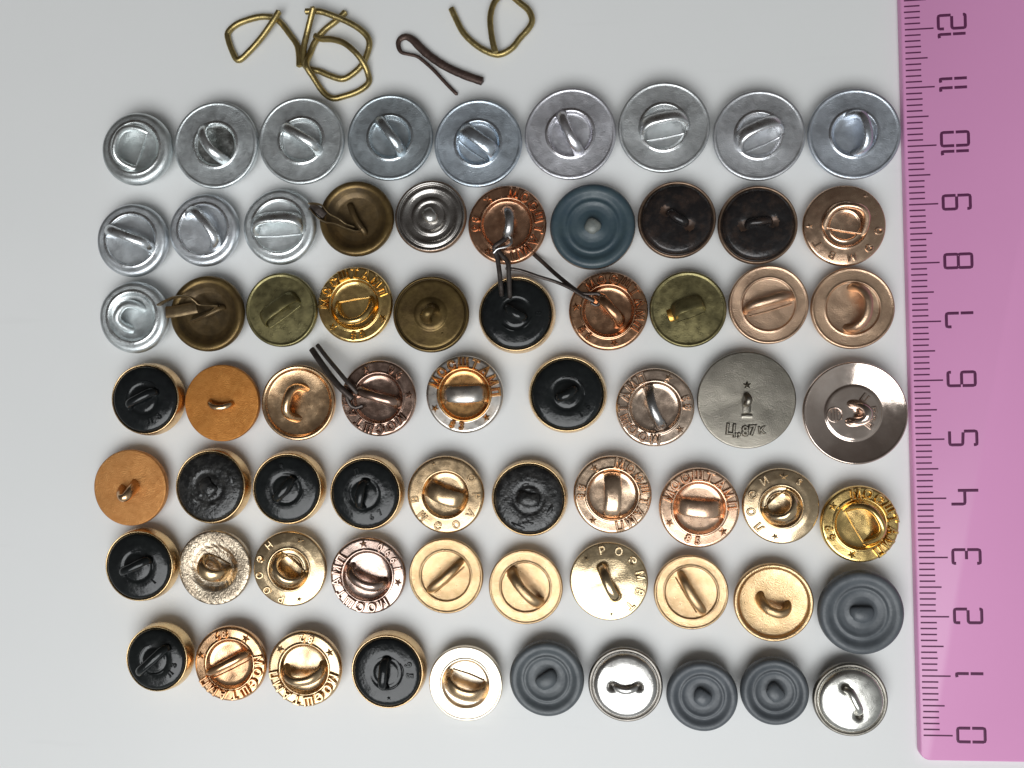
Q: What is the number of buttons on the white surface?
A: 68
